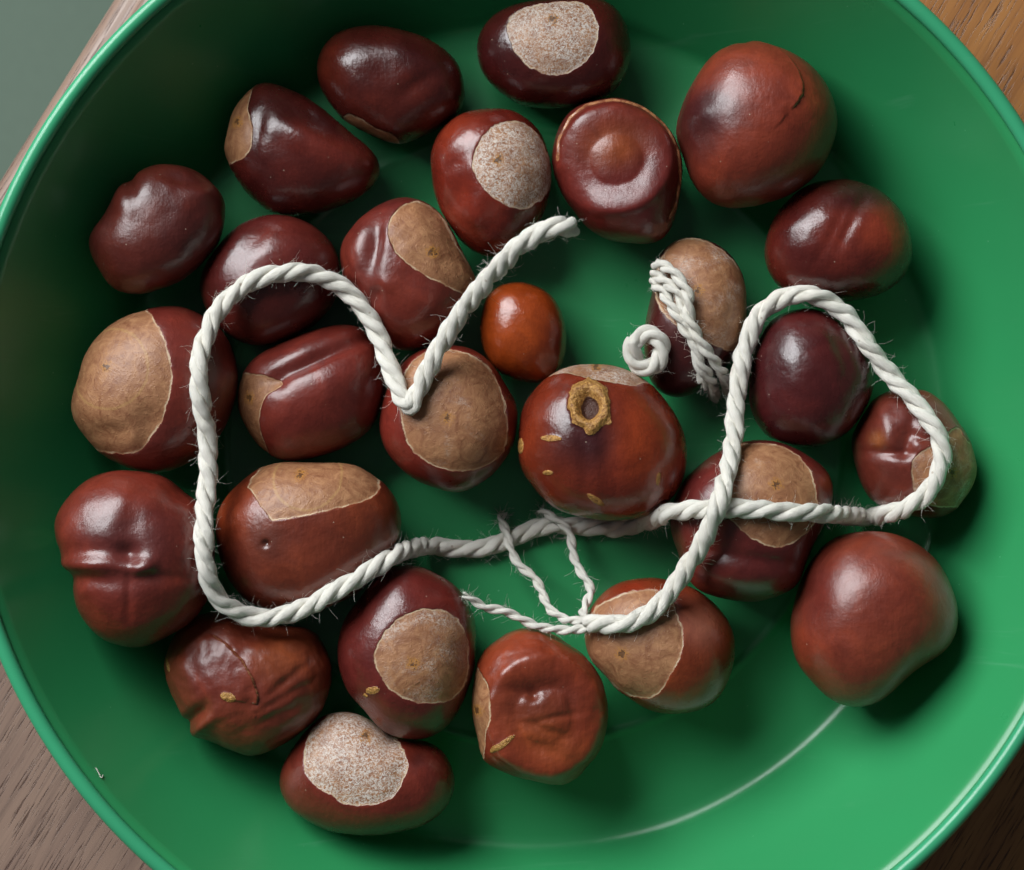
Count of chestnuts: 27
